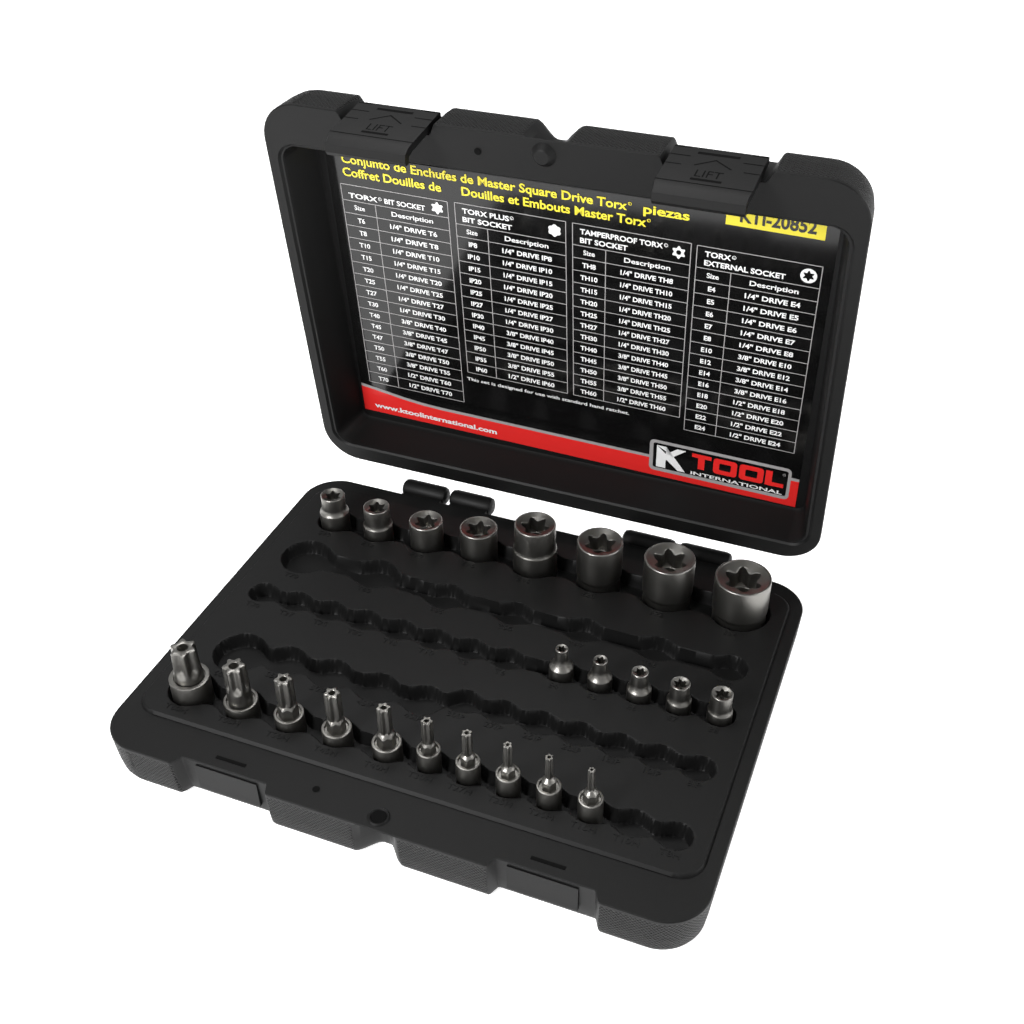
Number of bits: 10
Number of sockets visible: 13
